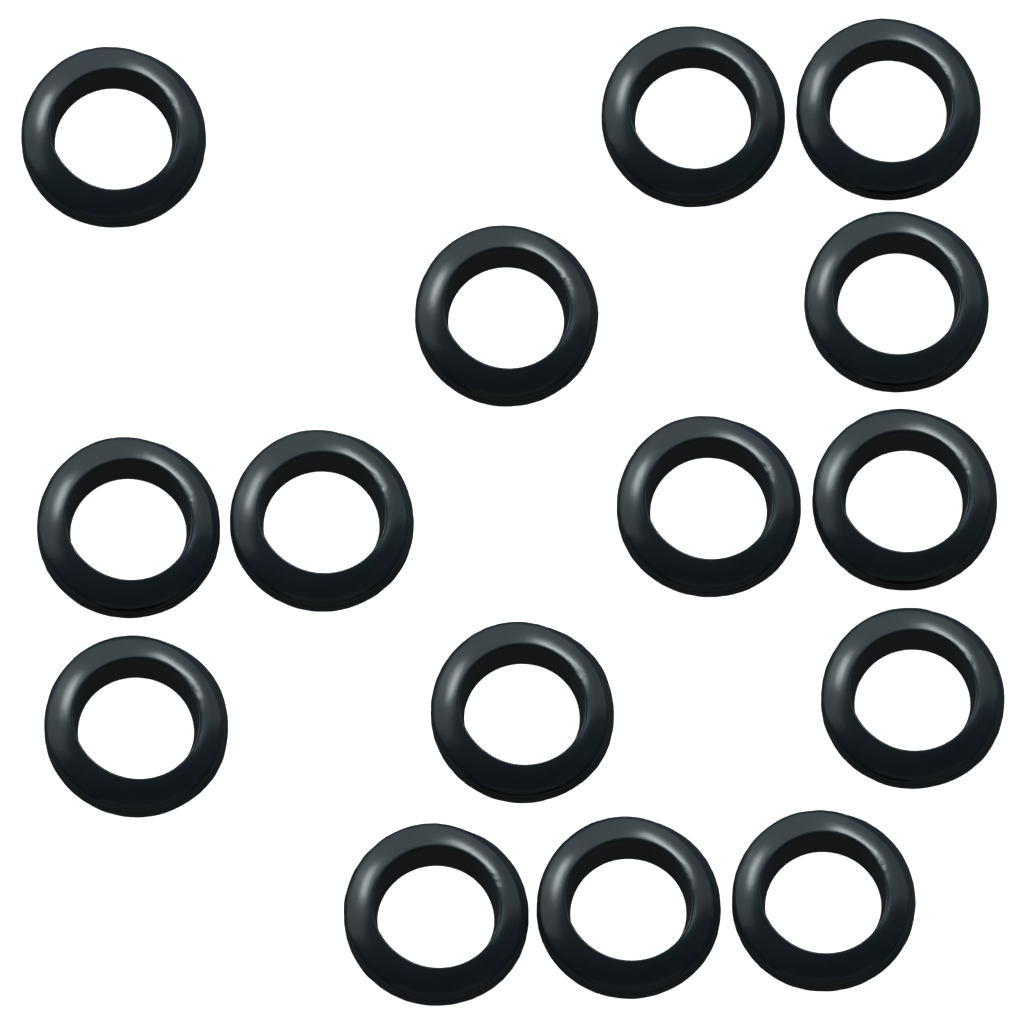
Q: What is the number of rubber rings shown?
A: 15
